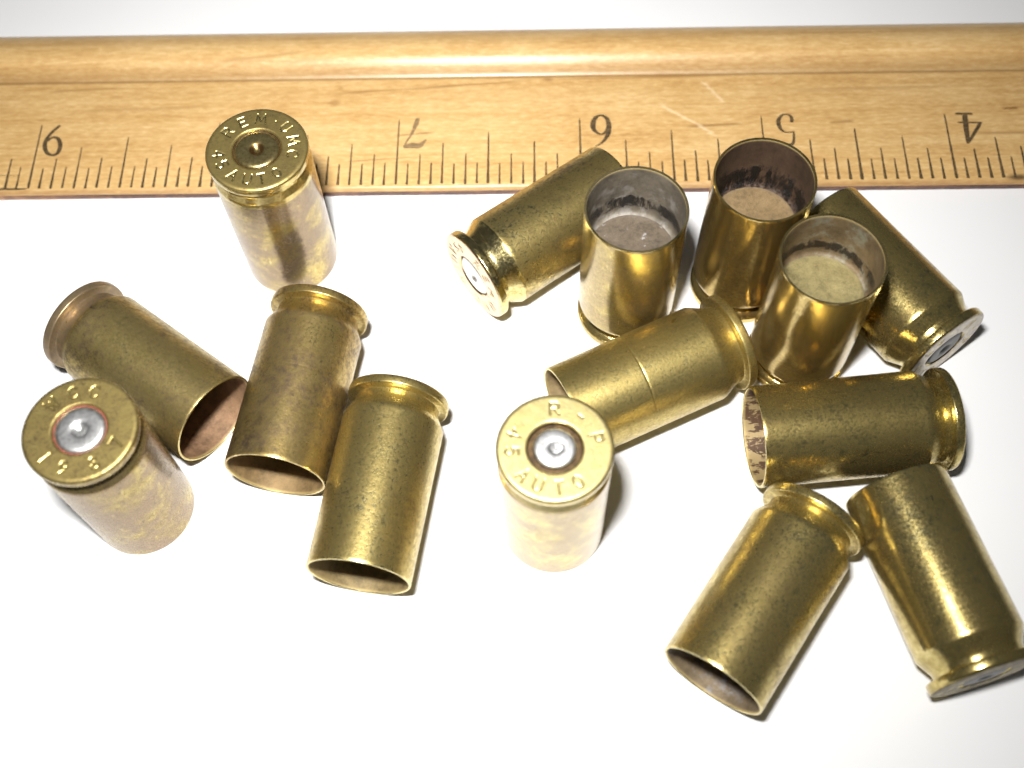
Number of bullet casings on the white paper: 15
